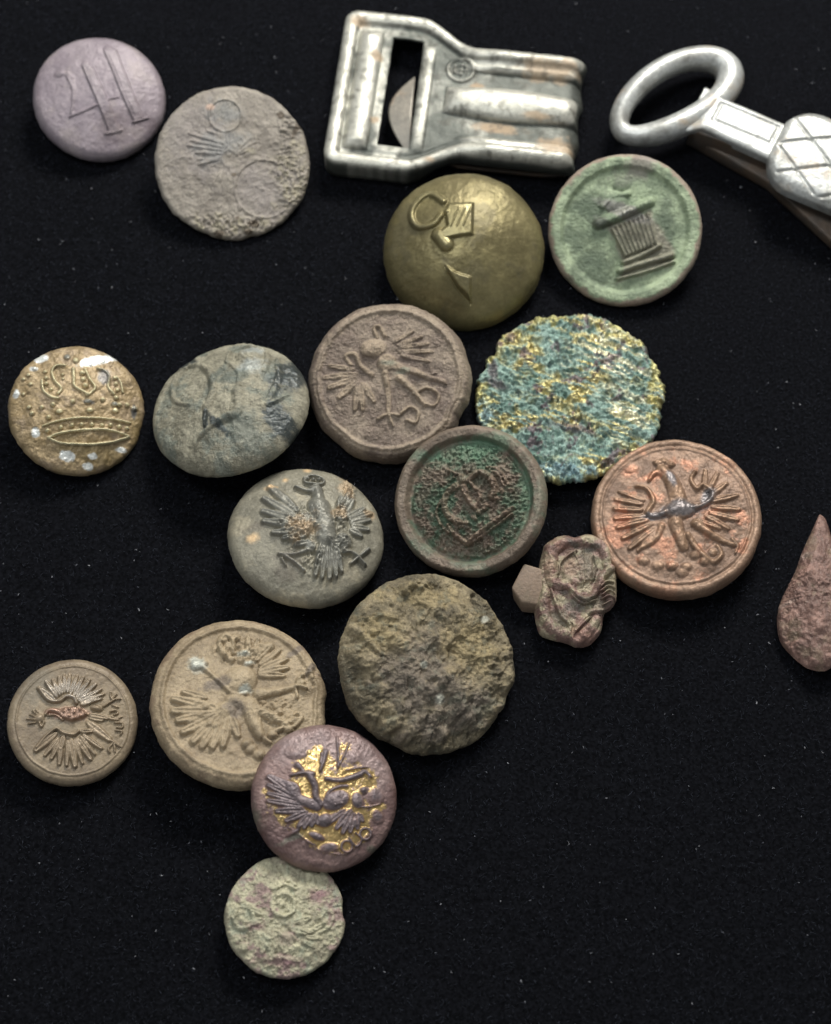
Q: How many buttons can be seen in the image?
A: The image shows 16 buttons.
